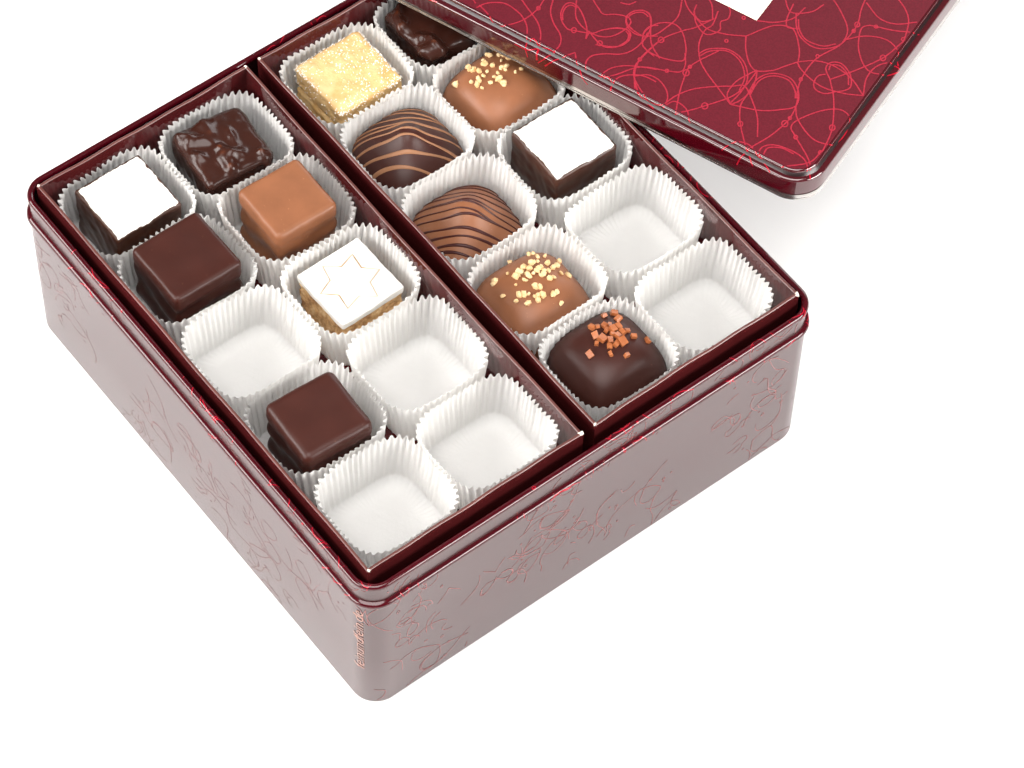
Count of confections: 14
